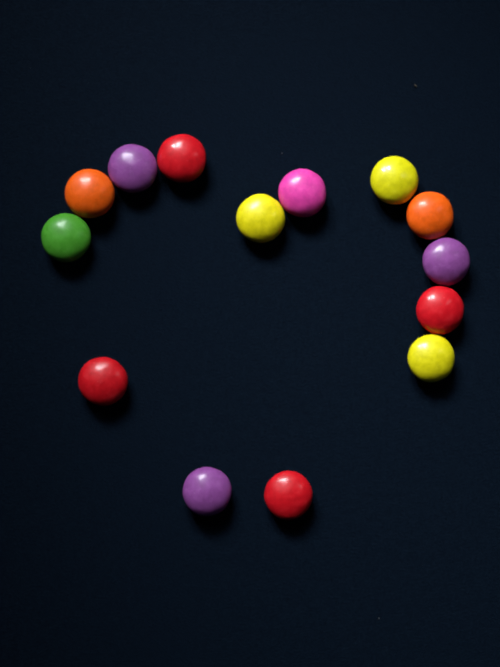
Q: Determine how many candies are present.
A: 14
